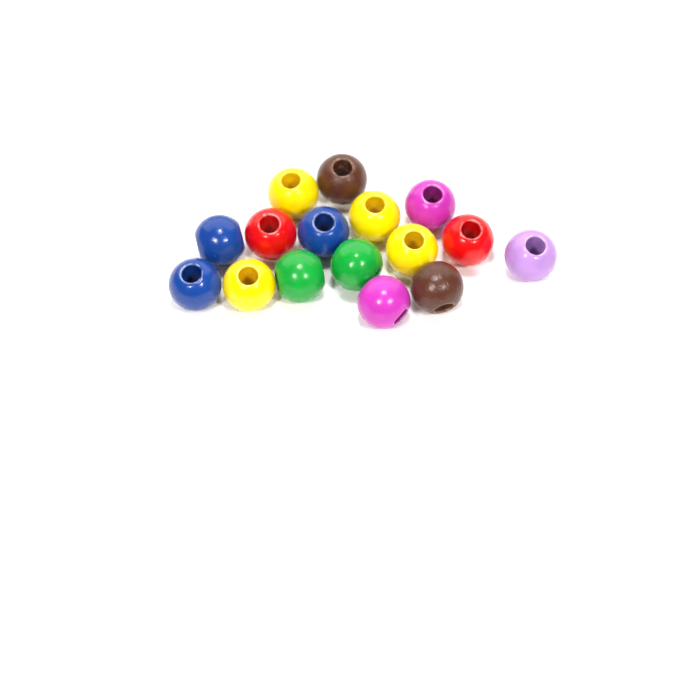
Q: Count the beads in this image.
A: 16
